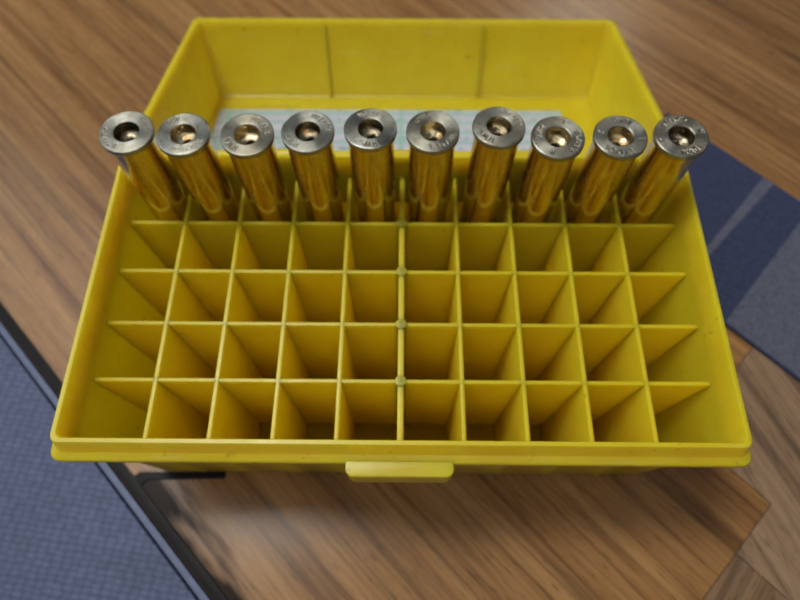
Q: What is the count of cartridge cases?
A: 10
